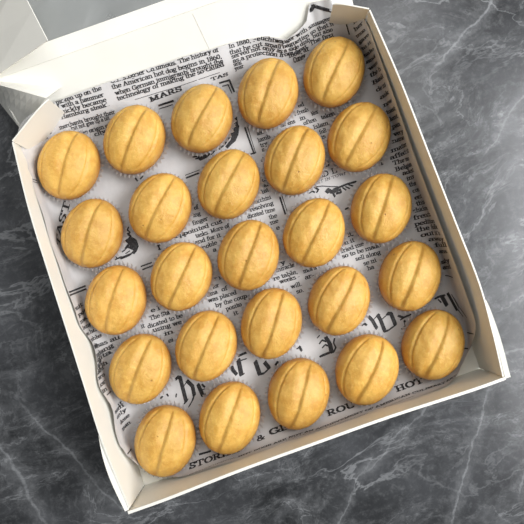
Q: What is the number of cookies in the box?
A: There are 25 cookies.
